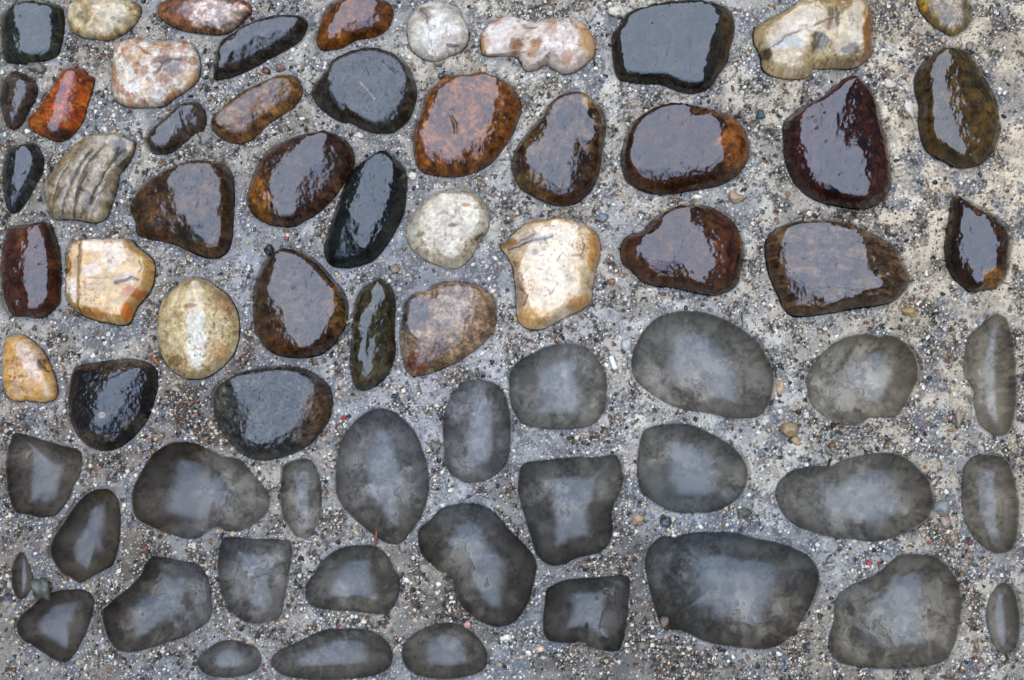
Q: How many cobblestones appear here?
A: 40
